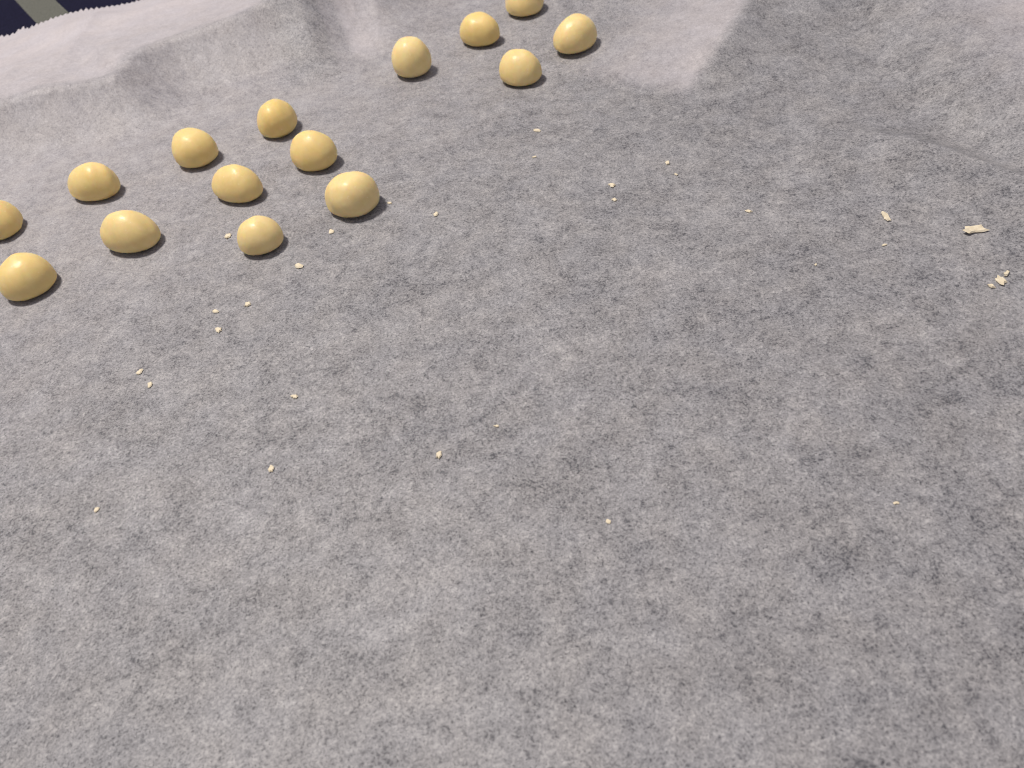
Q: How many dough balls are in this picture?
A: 15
